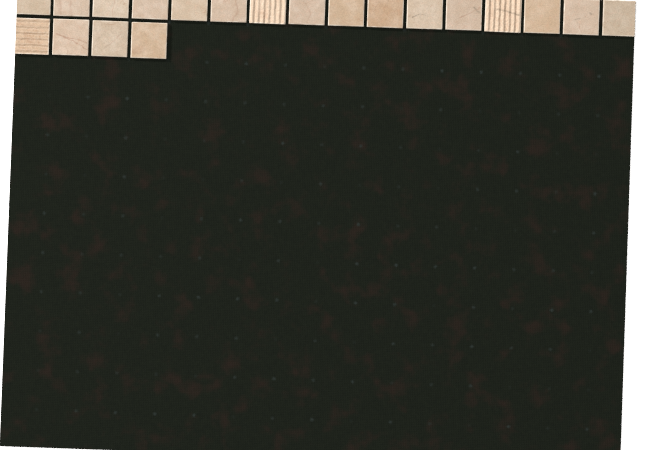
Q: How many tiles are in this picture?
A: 20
